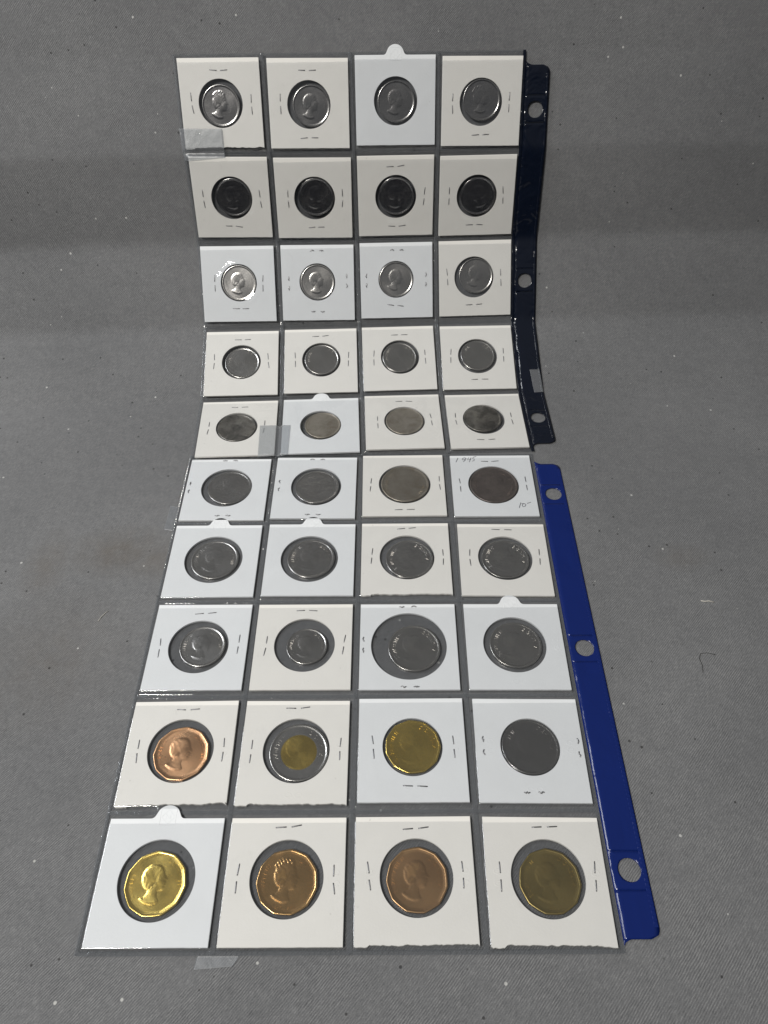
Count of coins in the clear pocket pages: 40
